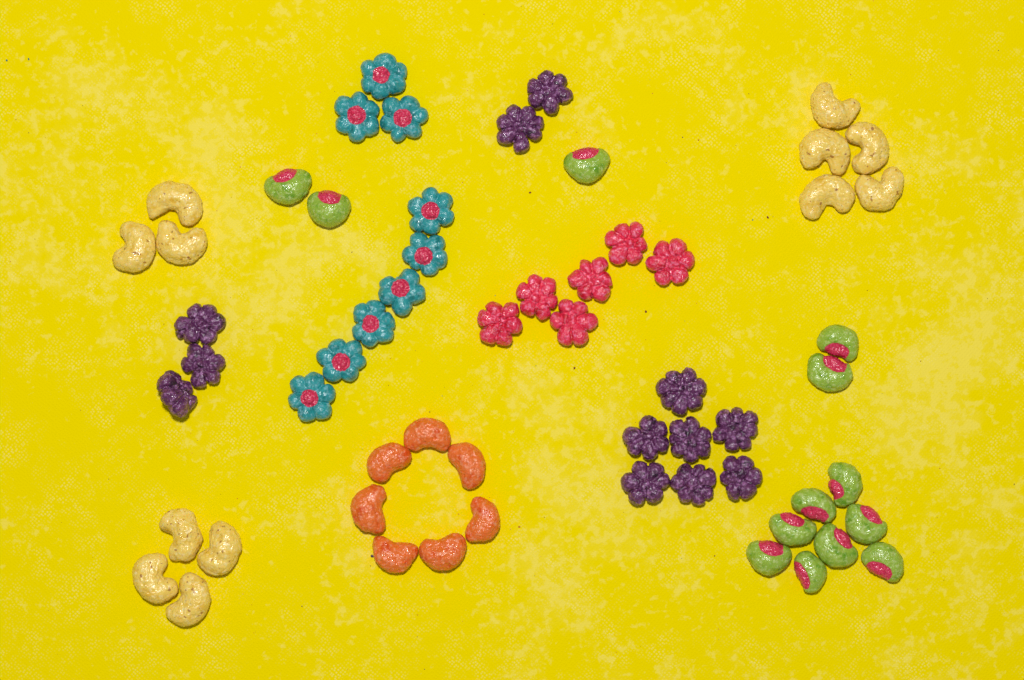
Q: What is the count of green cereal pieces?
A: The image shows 13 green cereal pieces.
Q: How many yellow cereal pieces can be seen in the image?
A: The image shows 12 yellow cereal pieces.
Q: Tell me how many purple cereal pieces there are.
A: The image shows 12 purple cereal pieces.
